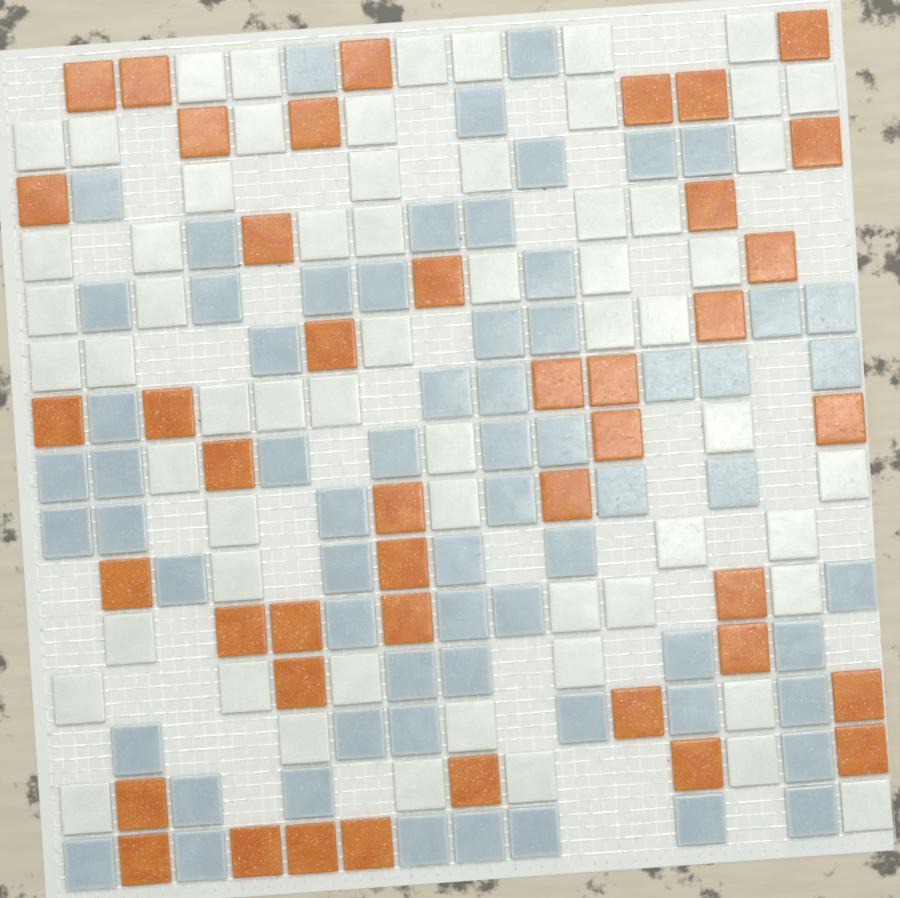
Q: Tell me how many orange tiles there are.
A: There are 43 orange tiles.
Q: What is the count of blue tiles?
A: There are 66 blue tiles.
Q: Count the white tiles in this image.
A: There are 61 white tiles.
